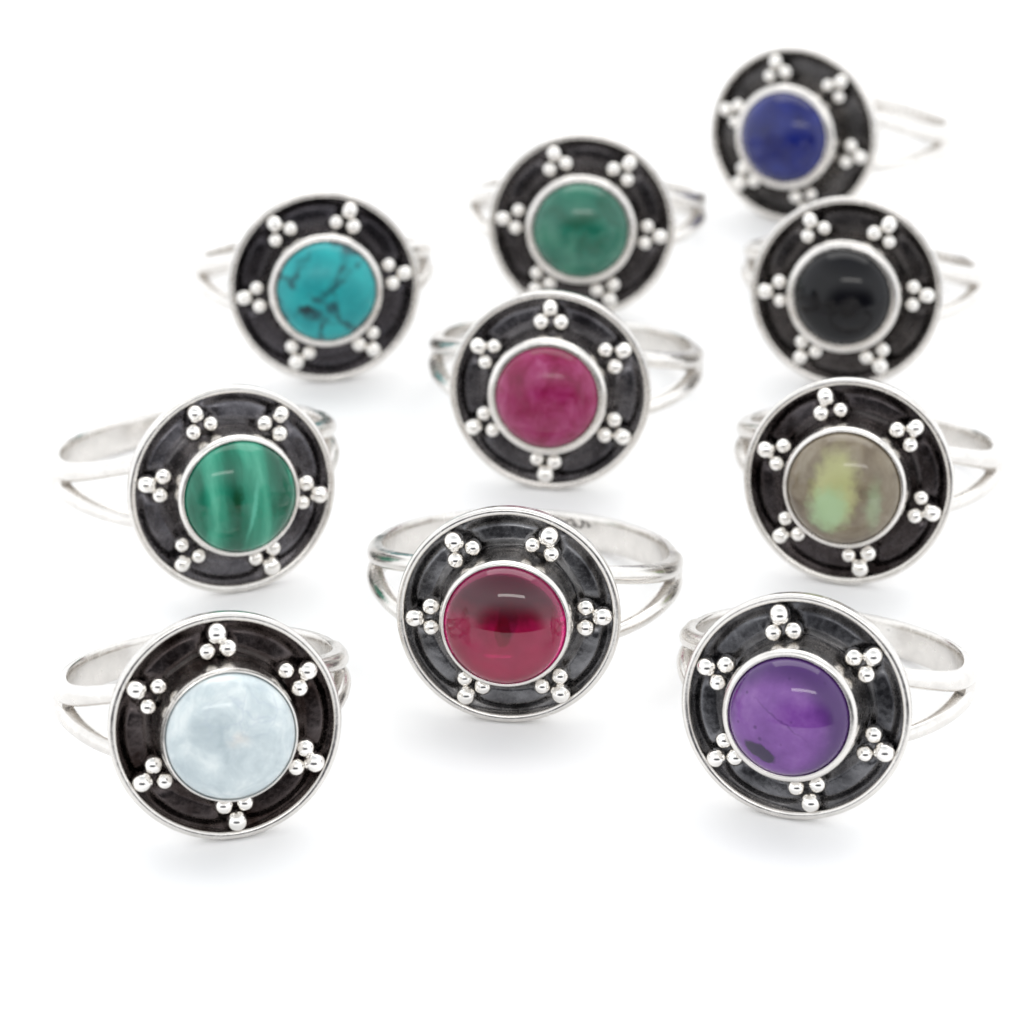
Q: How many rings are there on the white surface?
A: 10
